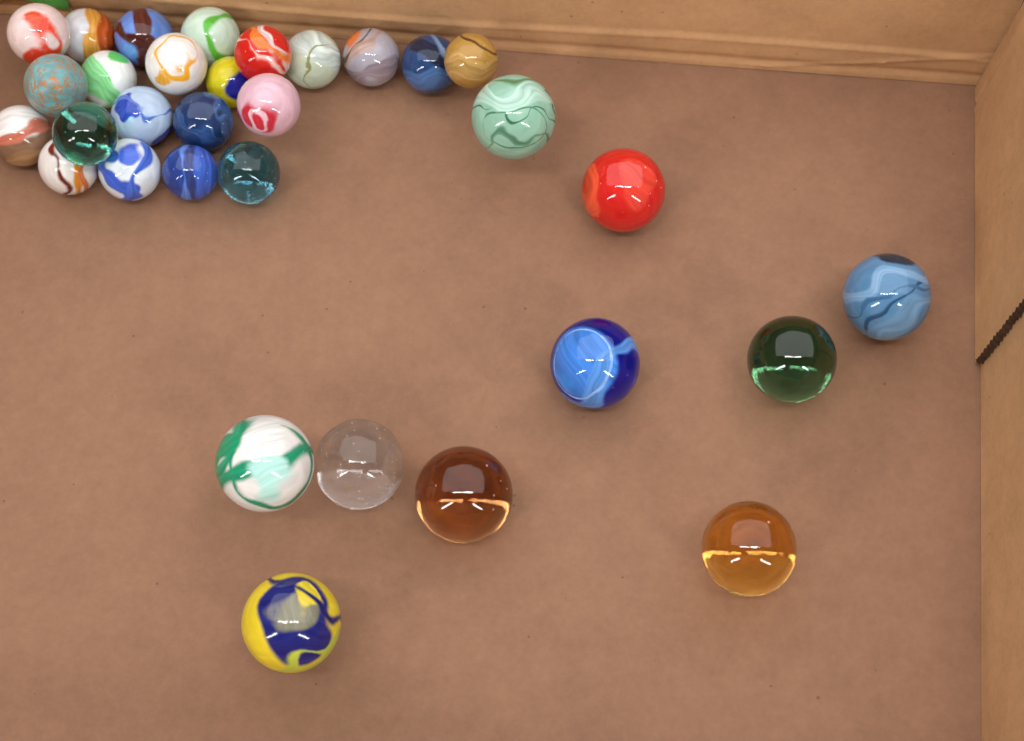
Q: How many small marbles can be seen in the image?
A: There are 22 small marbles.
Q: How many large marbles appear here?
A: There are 10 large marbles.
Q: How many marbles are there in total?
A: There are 32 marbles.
